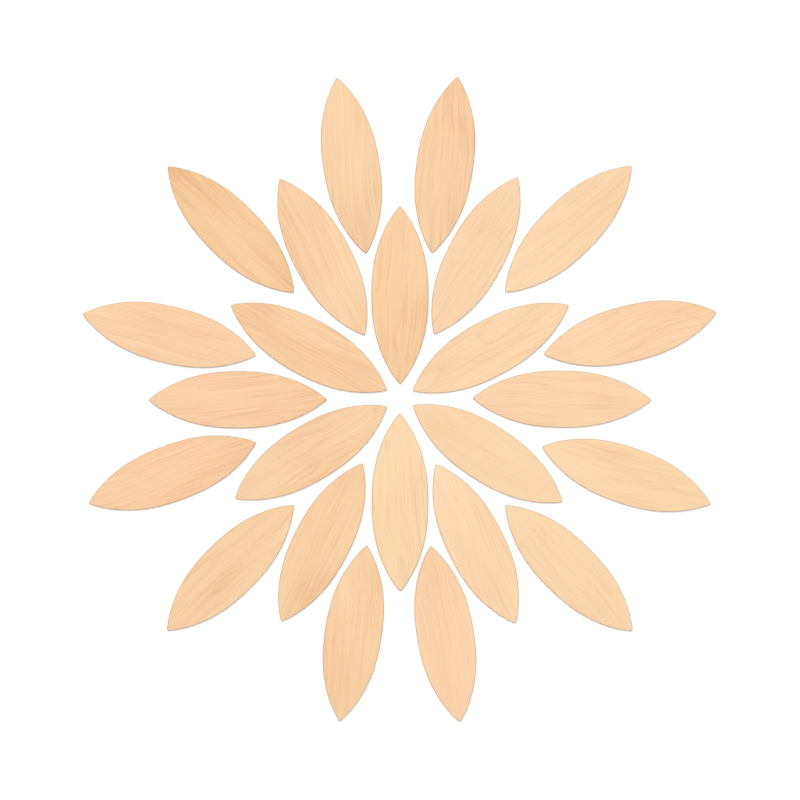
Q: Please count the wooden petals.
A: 24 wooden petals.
